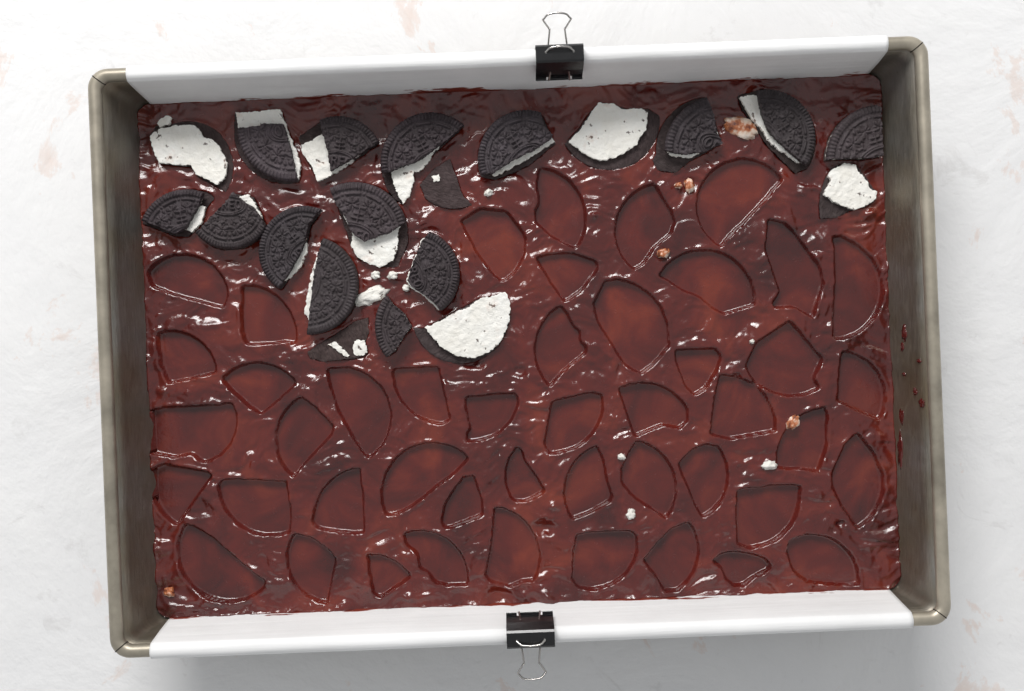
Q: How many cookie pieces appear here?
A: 20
